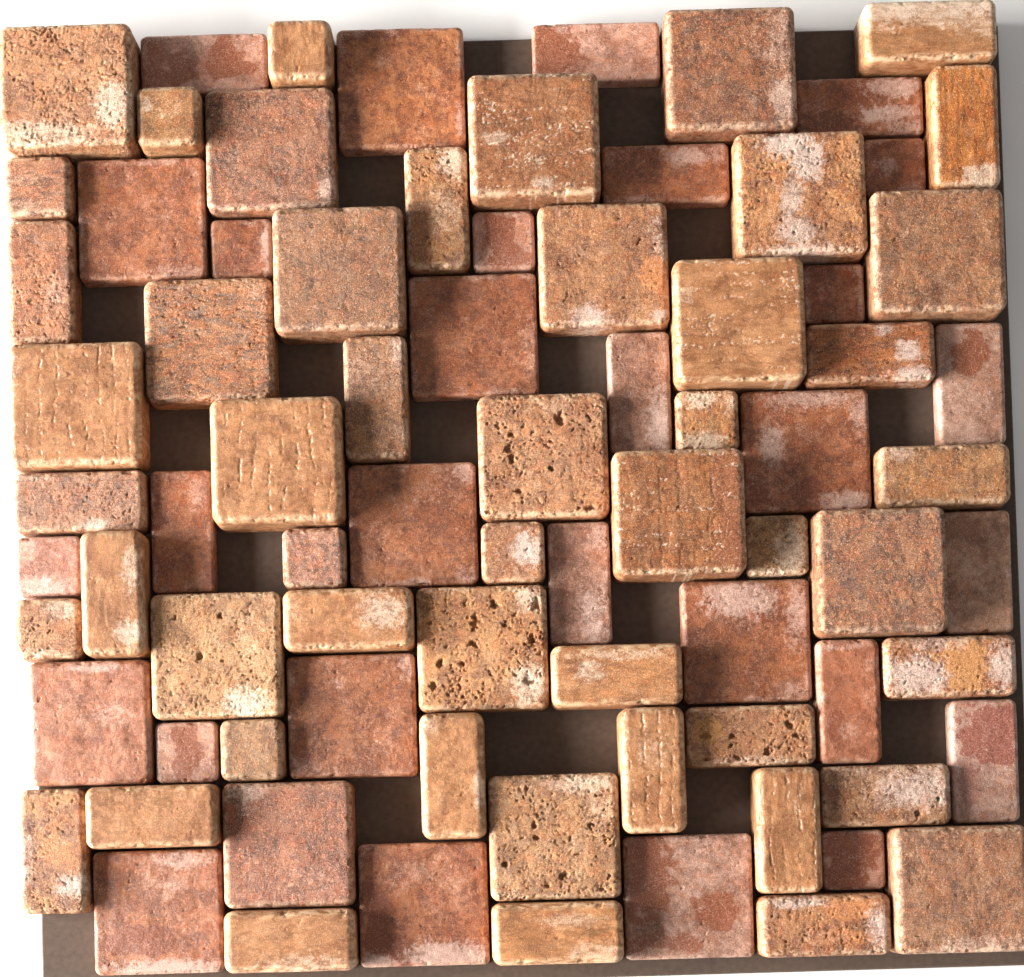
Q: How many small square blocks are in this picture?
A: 16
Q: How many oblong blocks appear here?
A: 33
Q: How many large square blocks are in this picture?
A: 31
